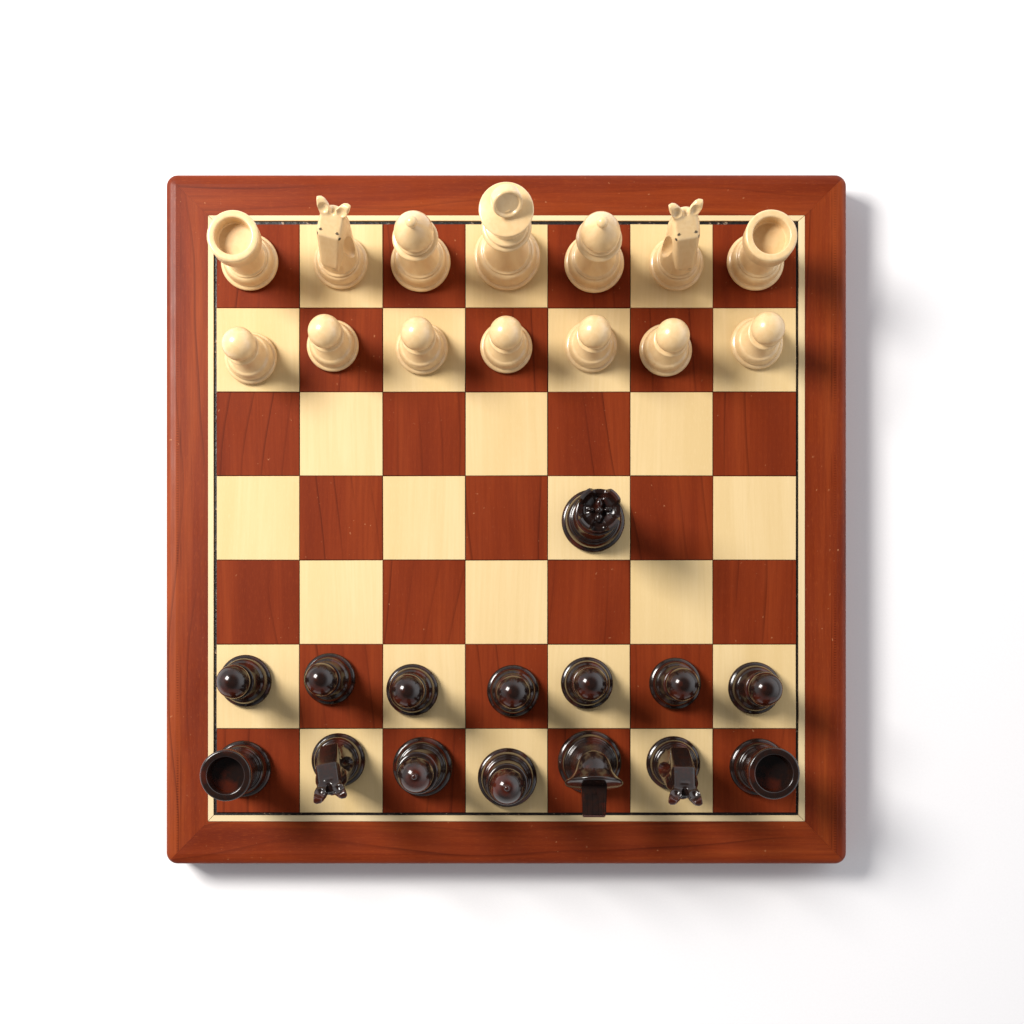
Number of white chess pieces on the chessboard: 14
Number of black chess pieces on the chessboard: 15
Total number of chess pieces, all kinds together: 29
